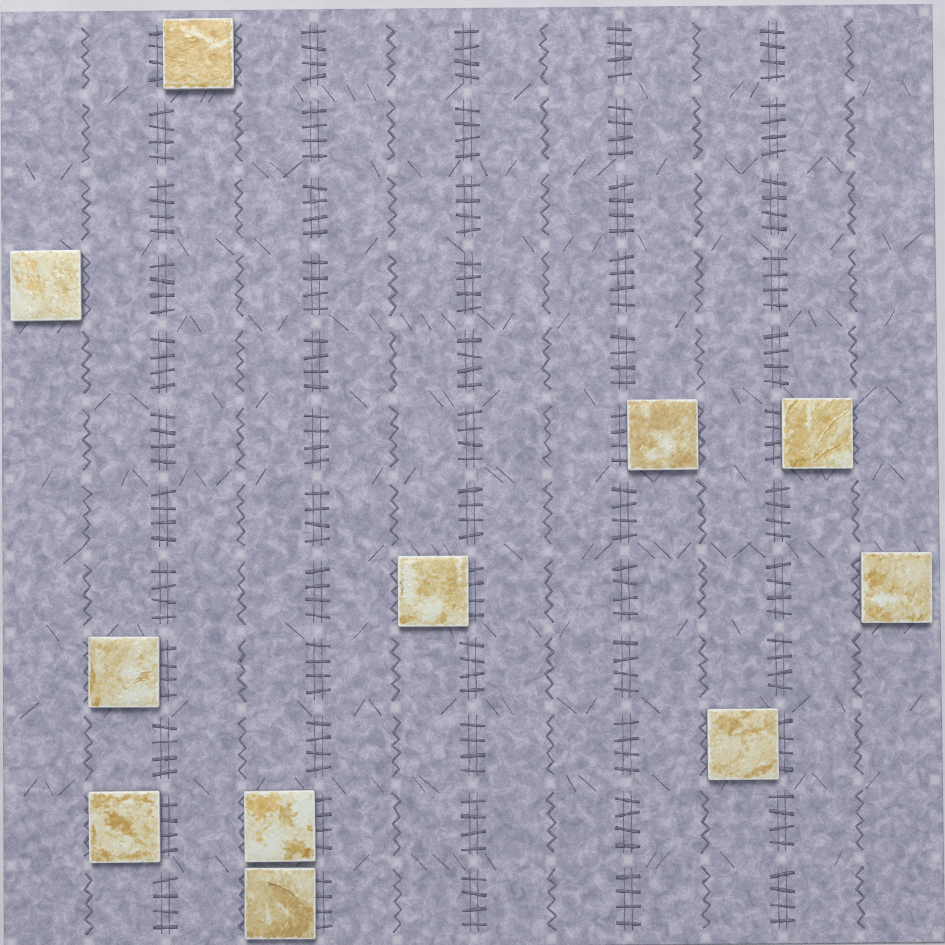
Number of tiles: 11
